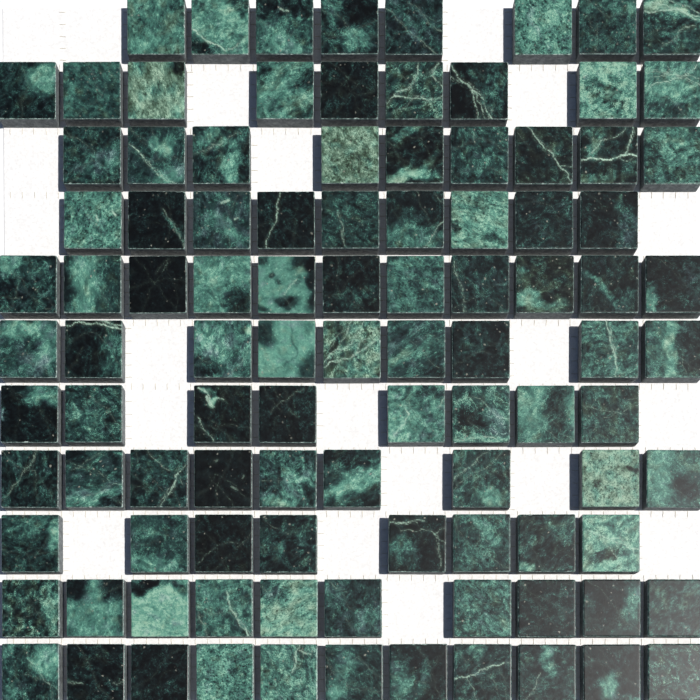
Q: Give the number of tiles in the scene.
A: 101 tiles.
